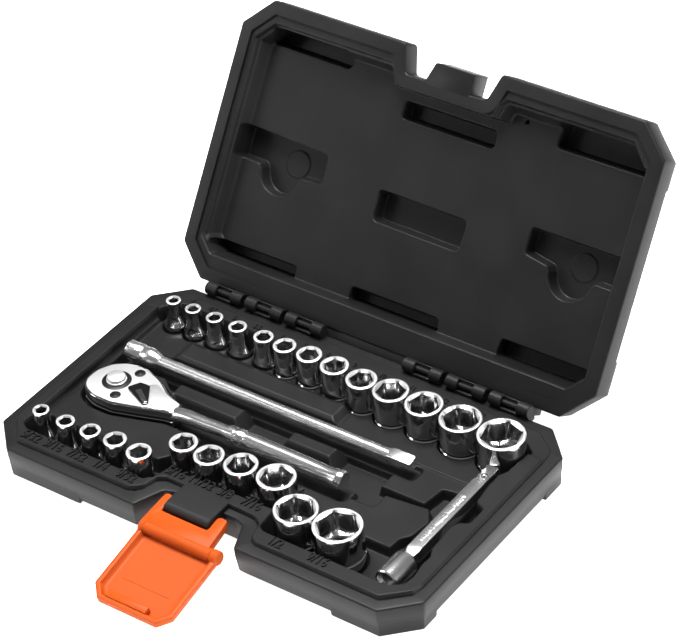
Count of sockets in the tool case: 24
